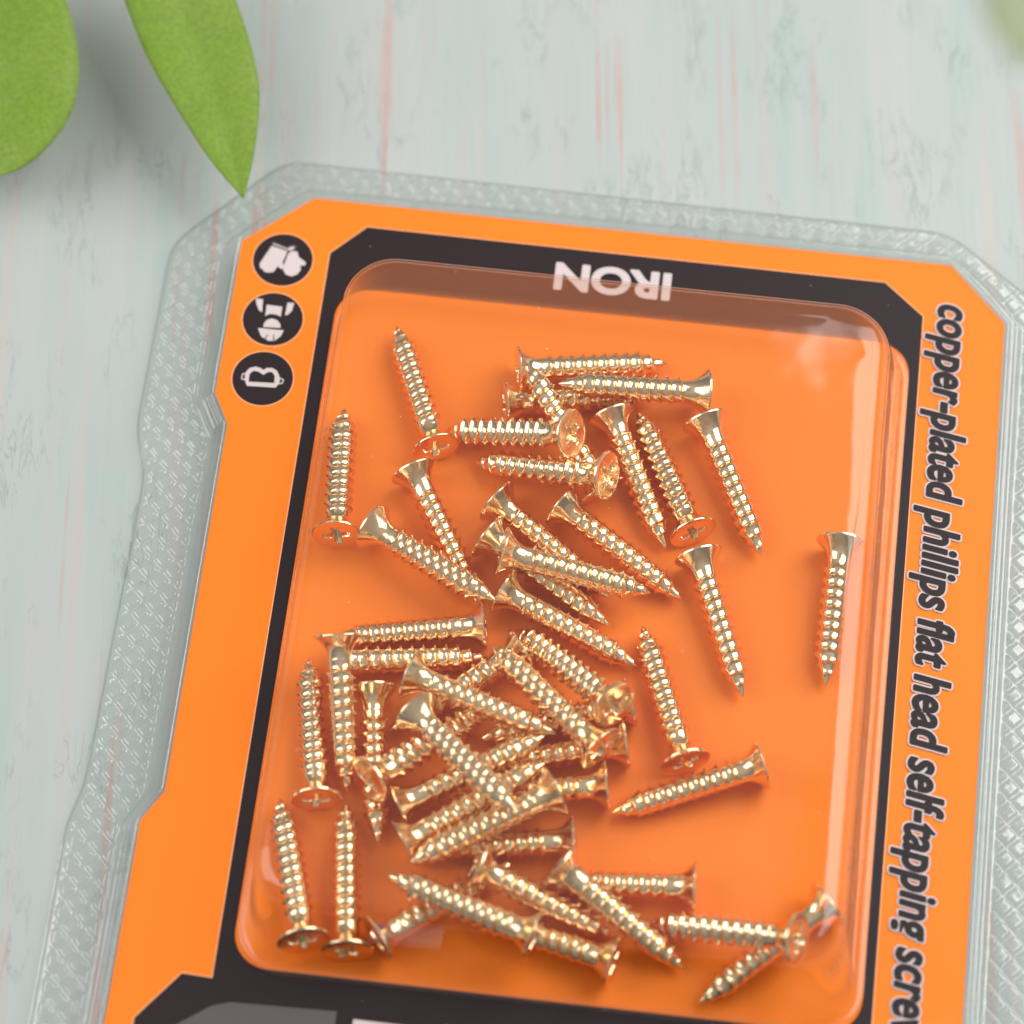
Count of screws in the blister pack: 50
